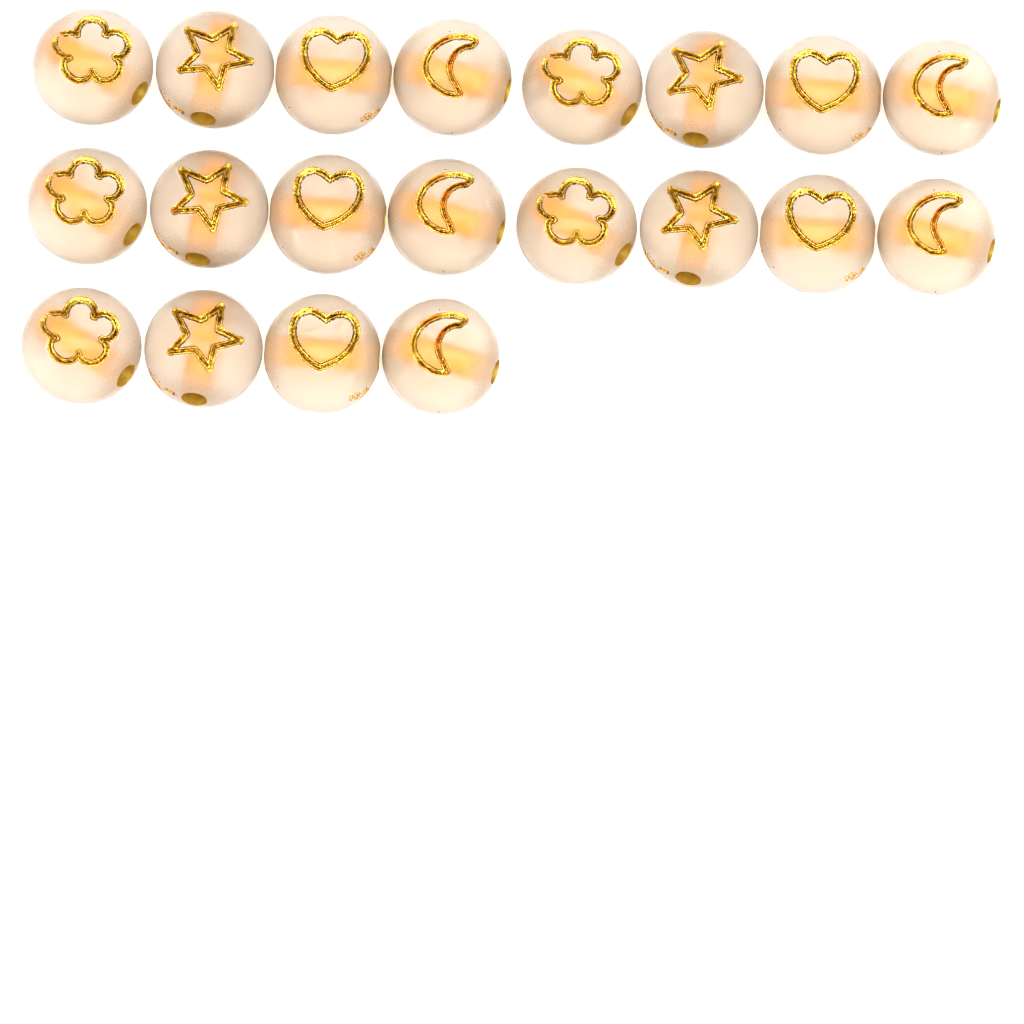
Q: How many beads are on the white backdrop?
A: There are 20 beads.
